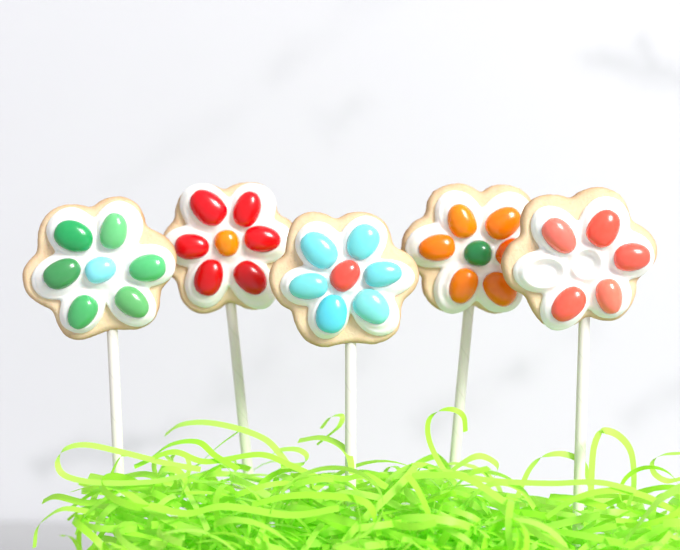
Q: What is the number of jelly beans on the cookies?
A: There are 33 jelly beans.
